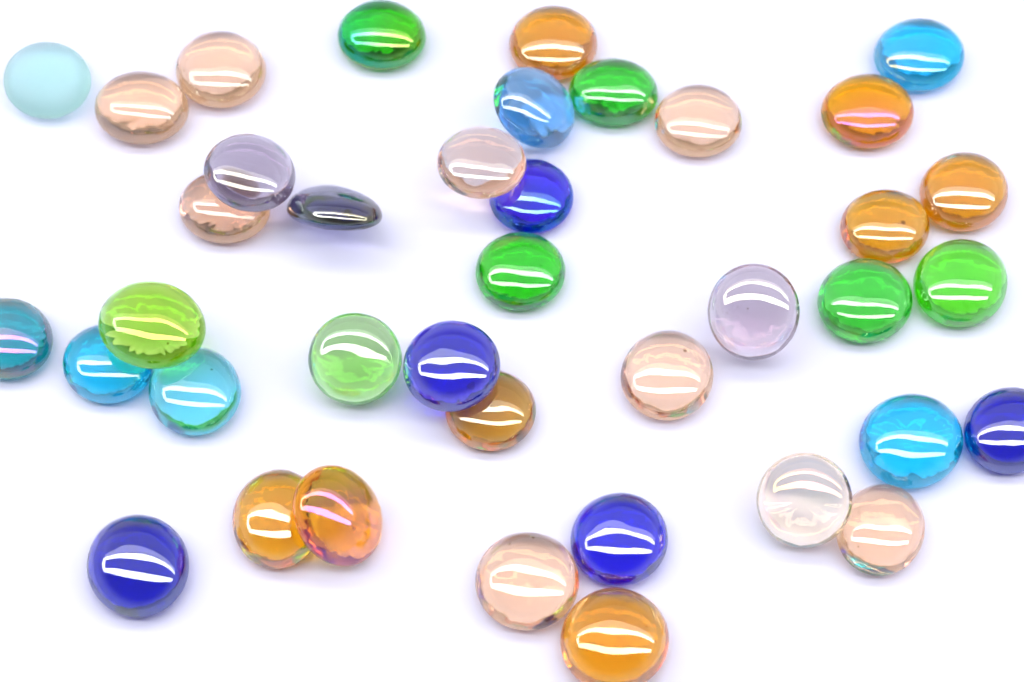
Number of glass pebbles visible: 39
